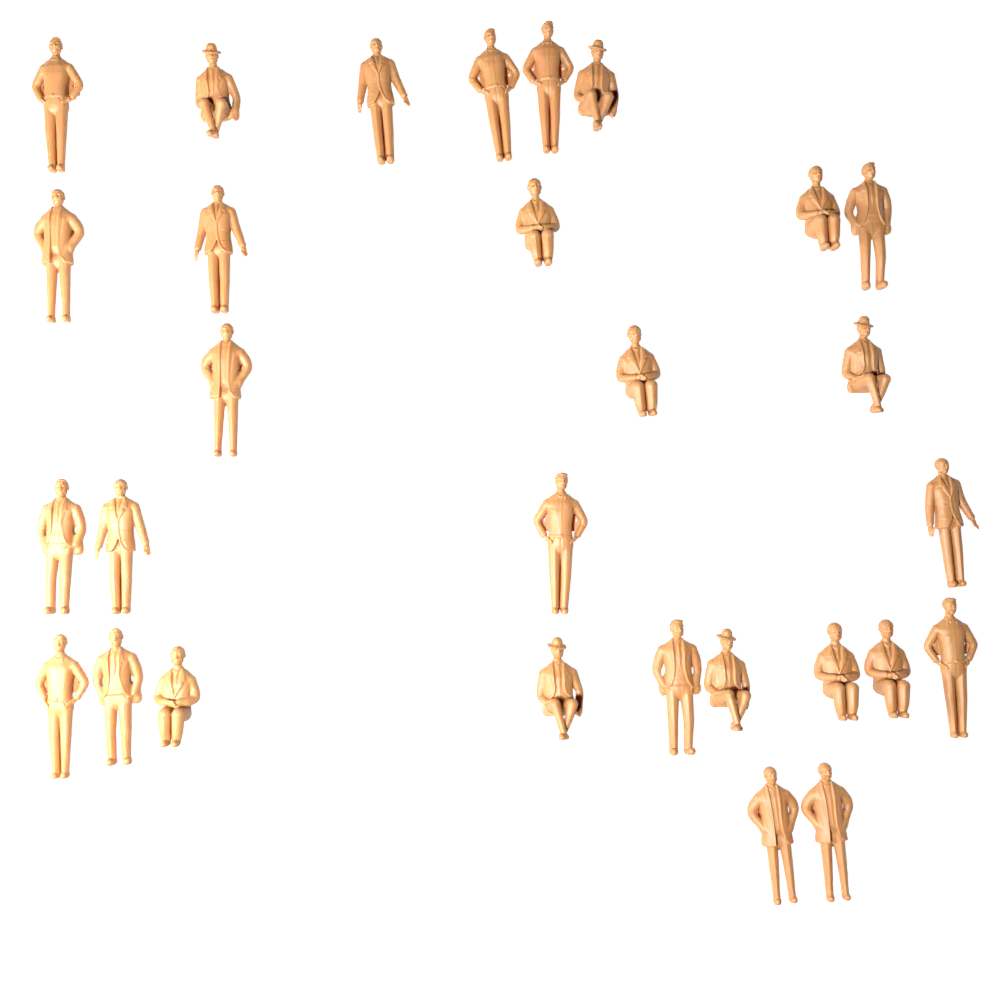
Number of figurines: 29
